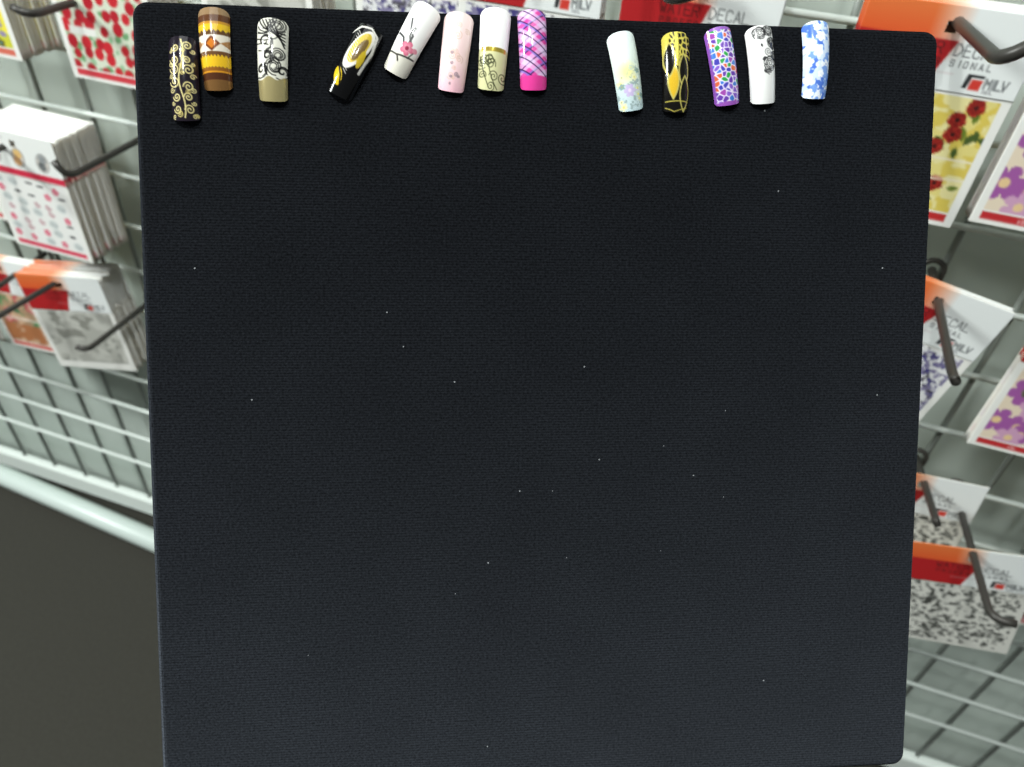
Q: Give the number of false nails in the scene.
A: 13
